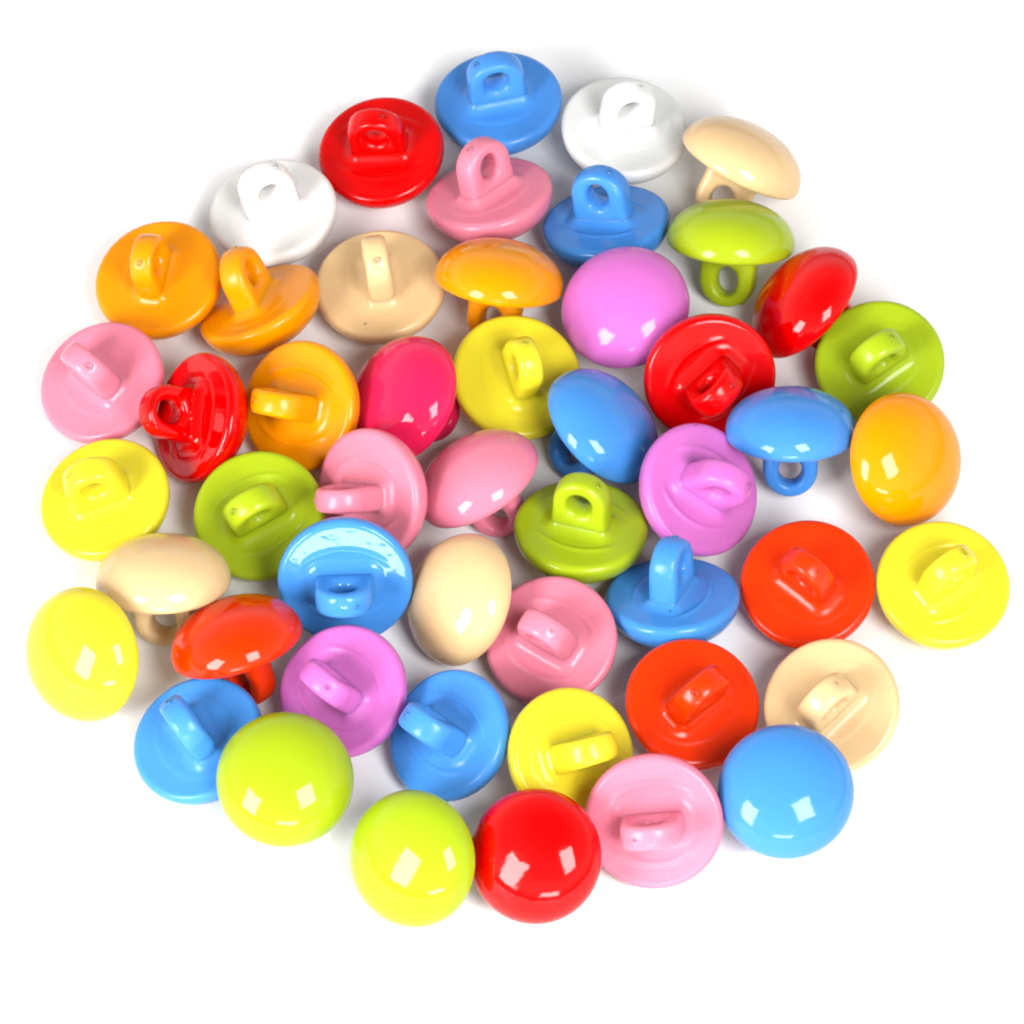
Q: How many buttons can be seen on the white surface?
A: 50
